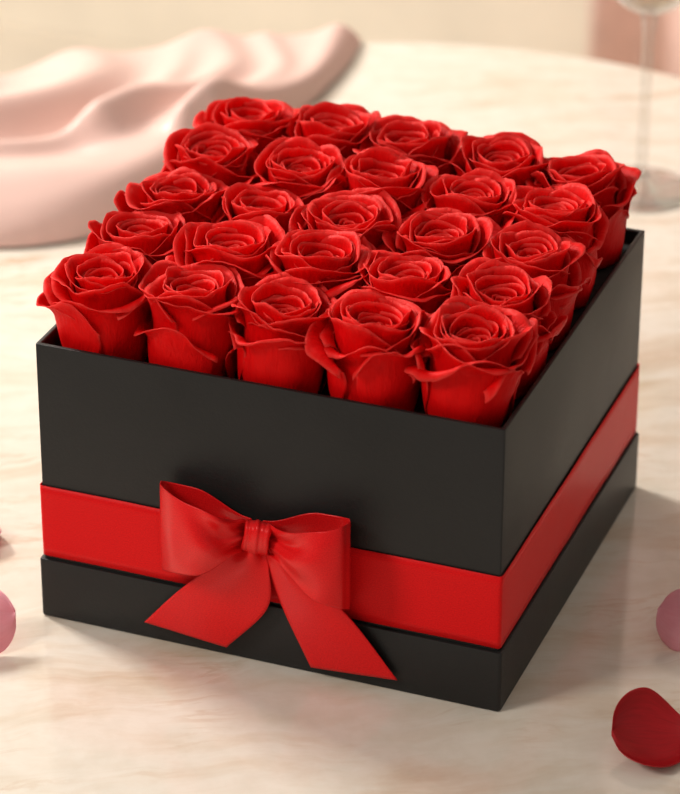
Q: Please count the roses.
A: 25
